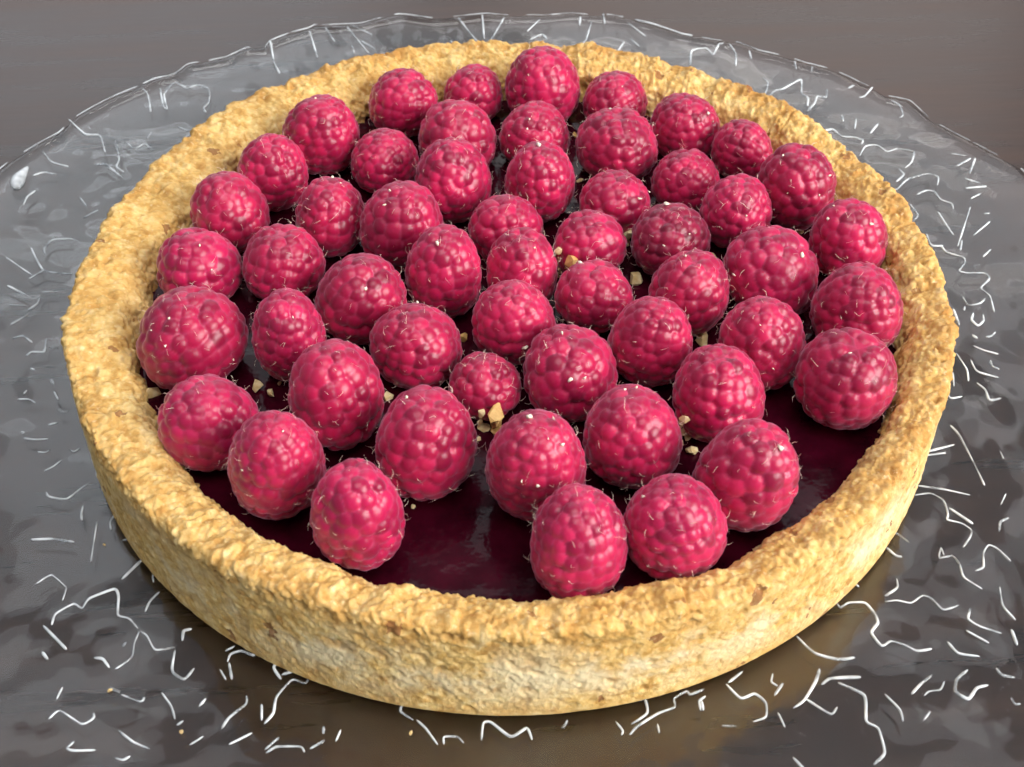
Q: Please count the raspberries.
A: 54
